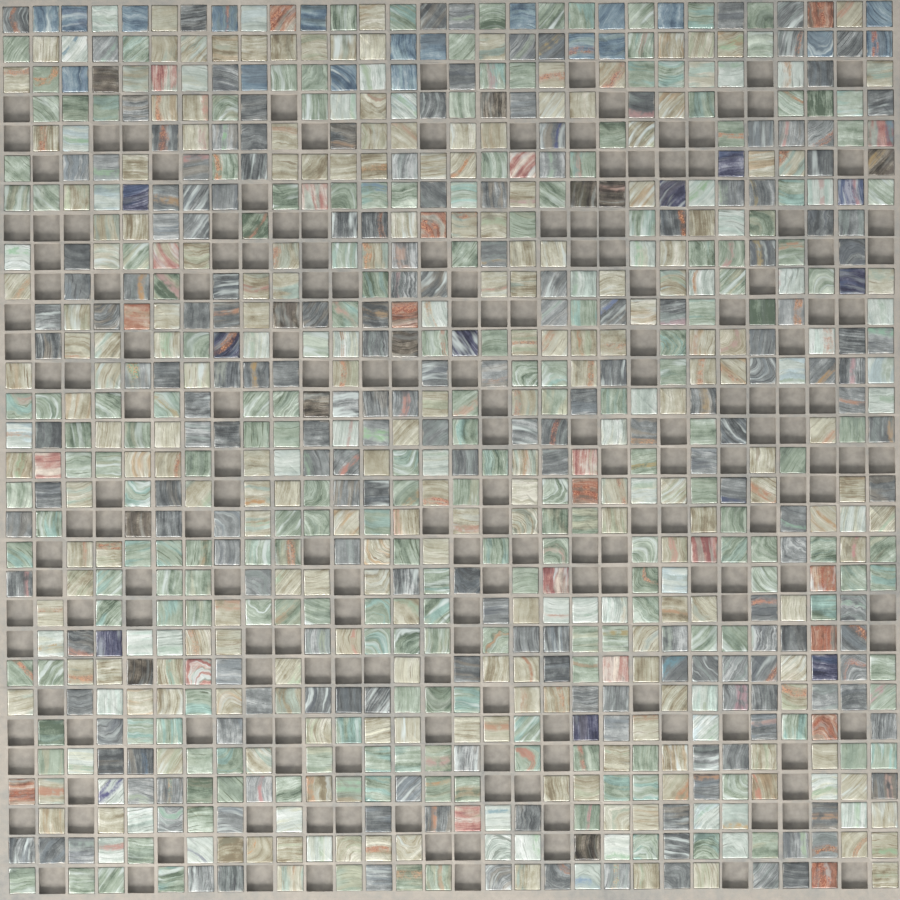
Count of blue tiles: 19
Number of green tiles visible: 200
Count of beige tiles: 200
